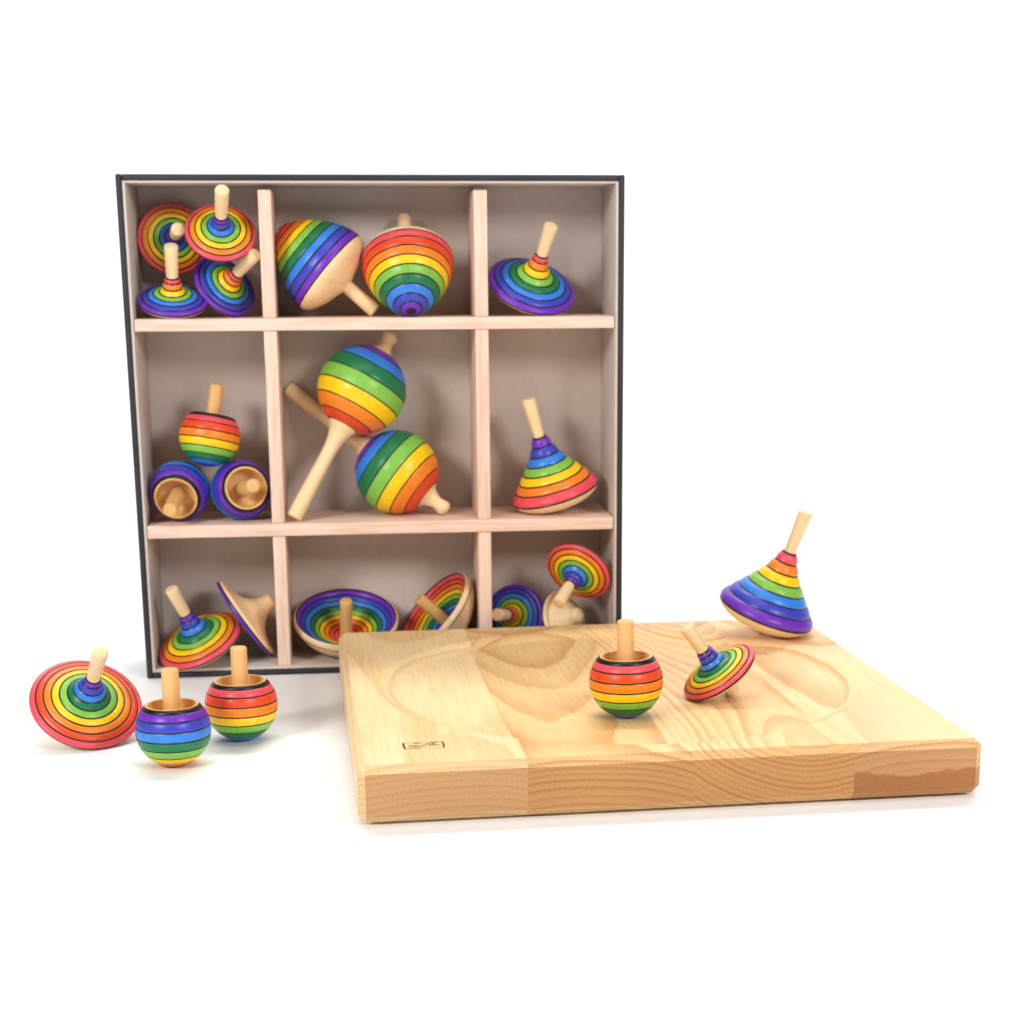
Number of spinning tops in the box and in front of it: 26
